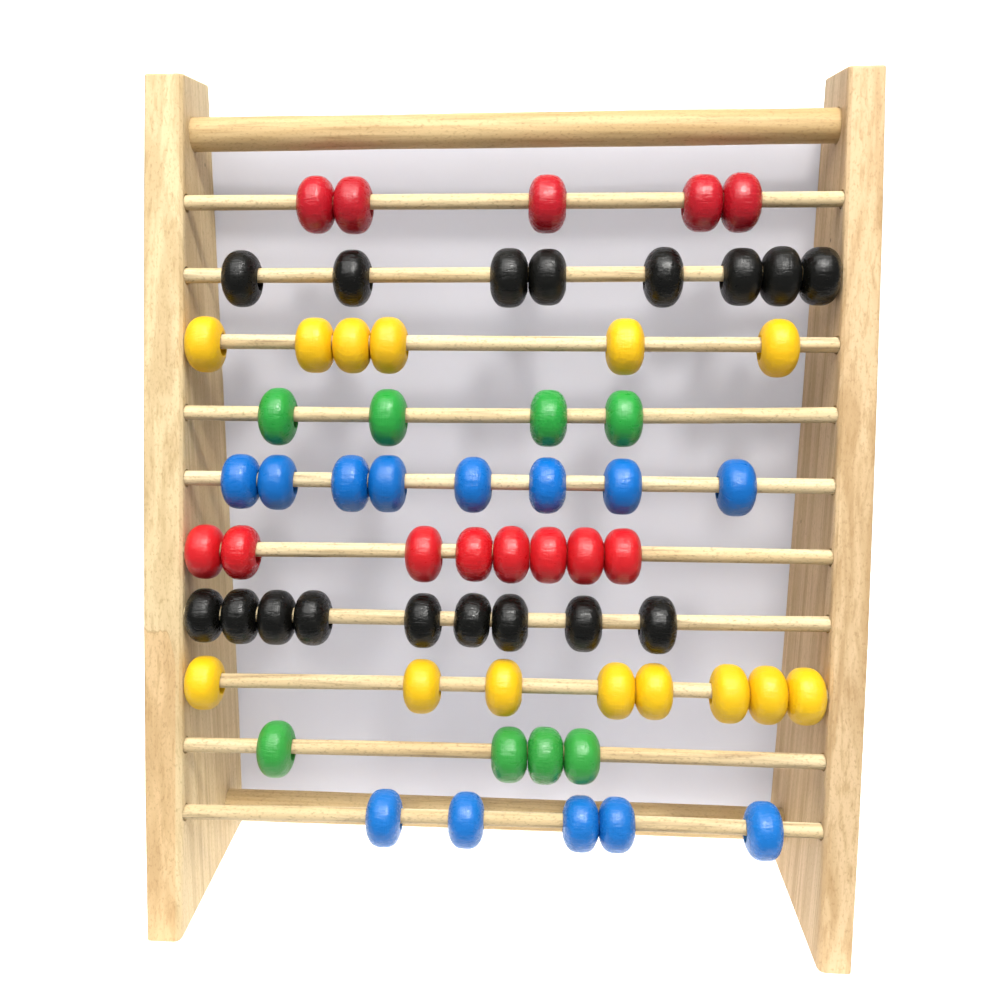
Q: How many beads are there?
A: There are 65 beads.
